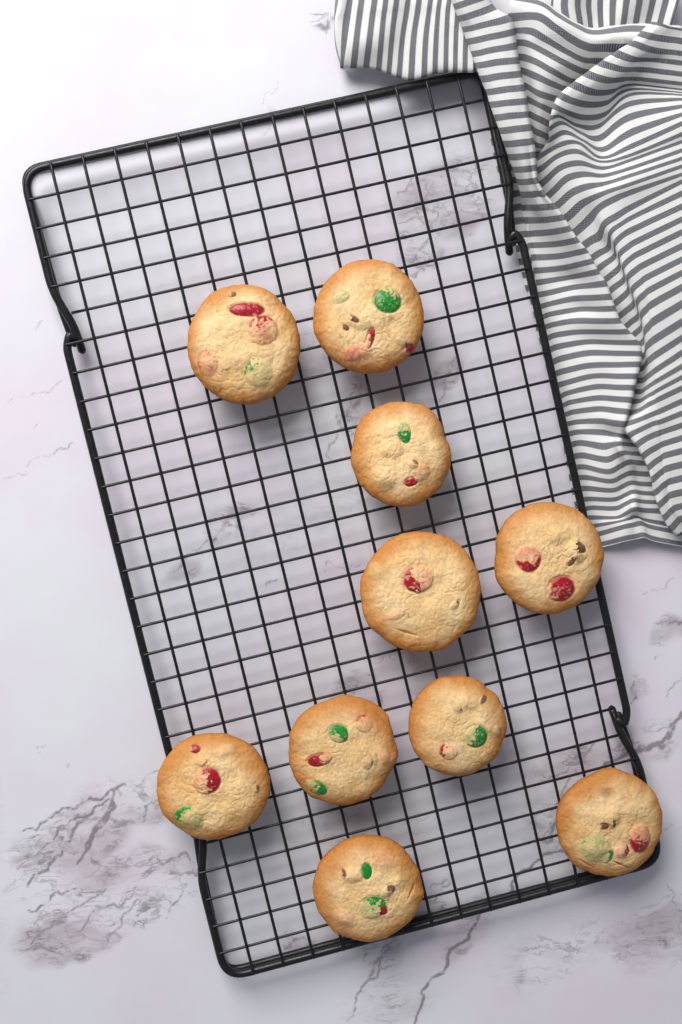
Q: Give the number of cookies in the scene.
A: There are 10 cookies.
